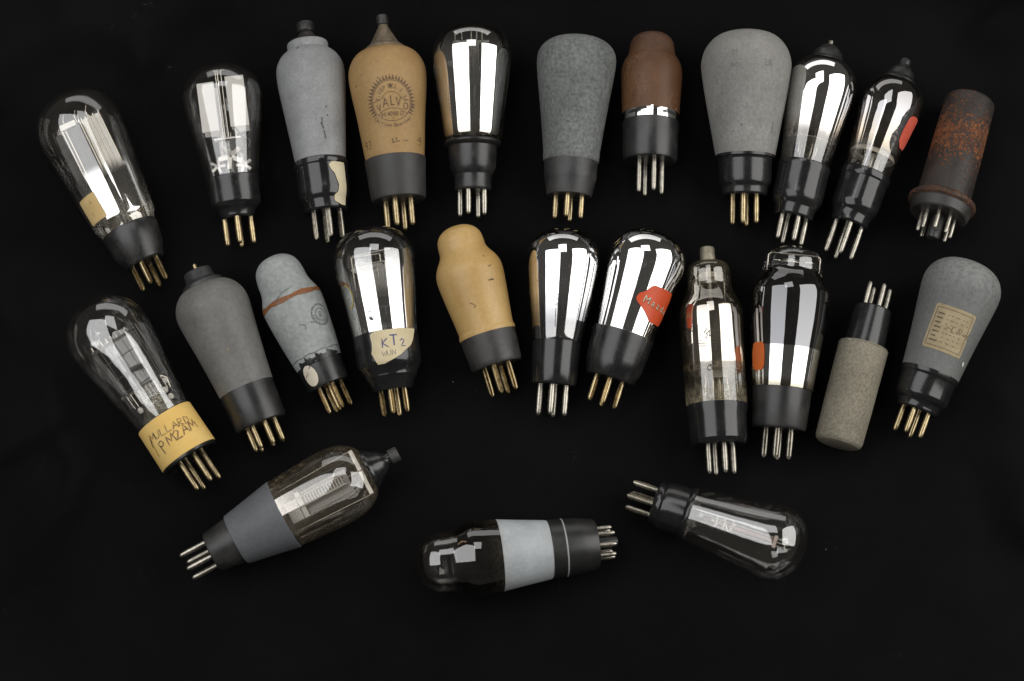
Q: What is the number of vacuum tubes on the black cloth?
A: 25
